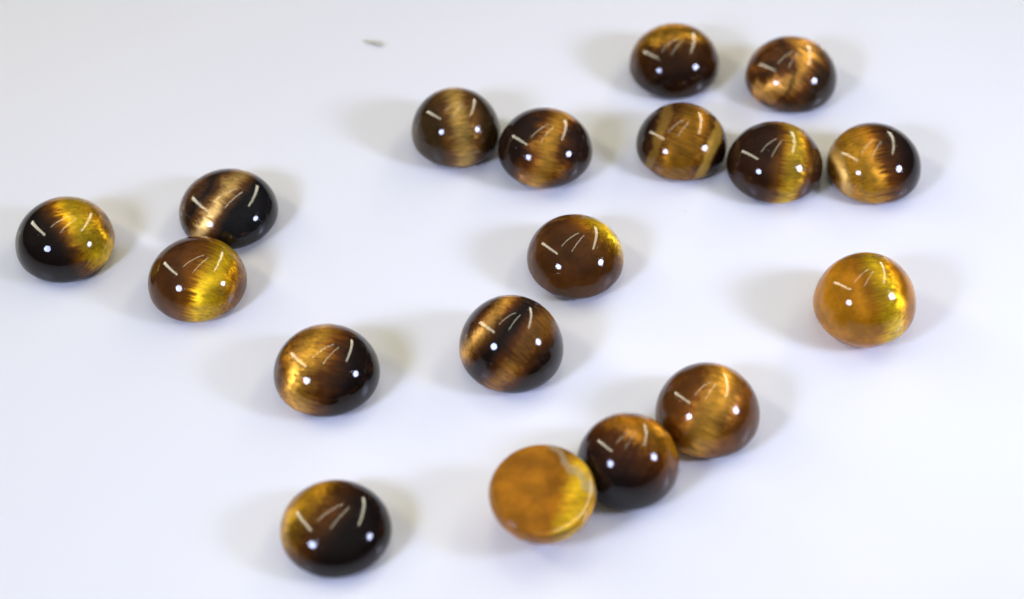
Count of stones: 18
